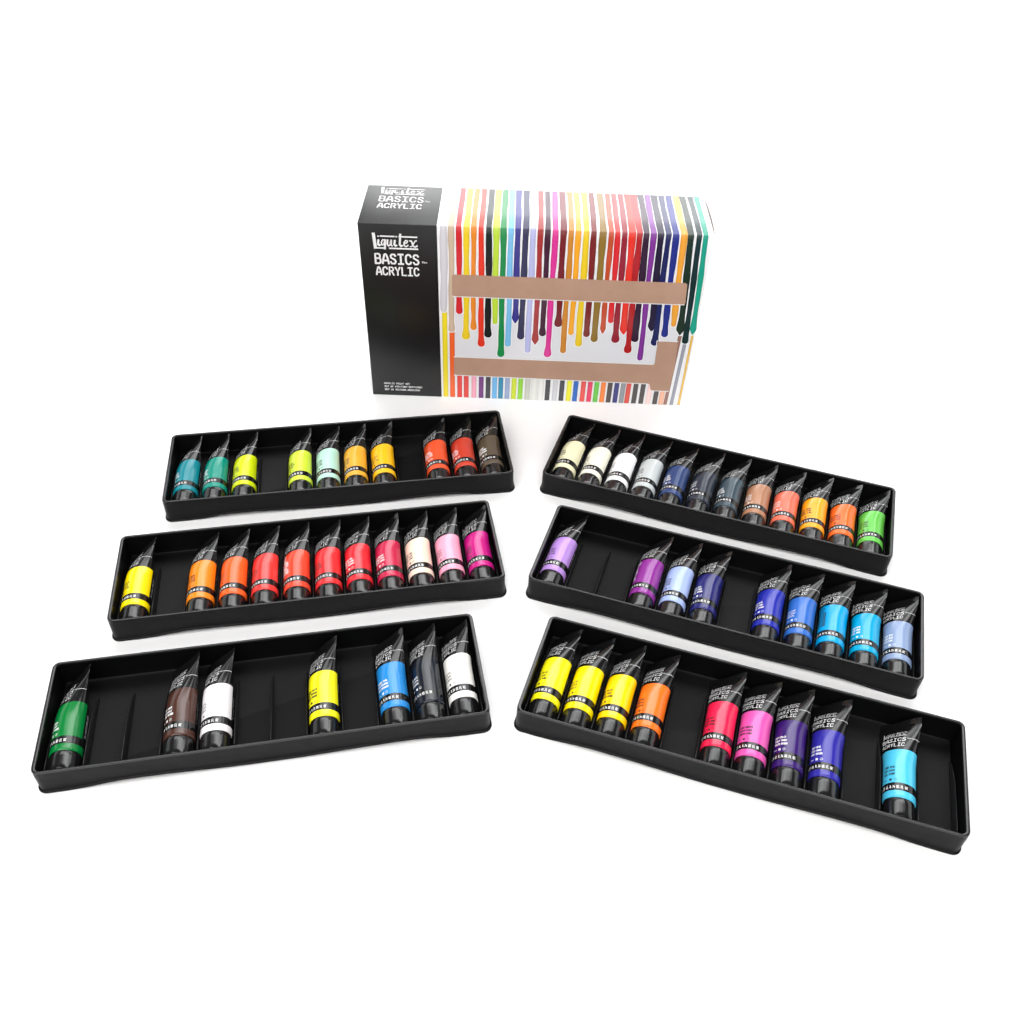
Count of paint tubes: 58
